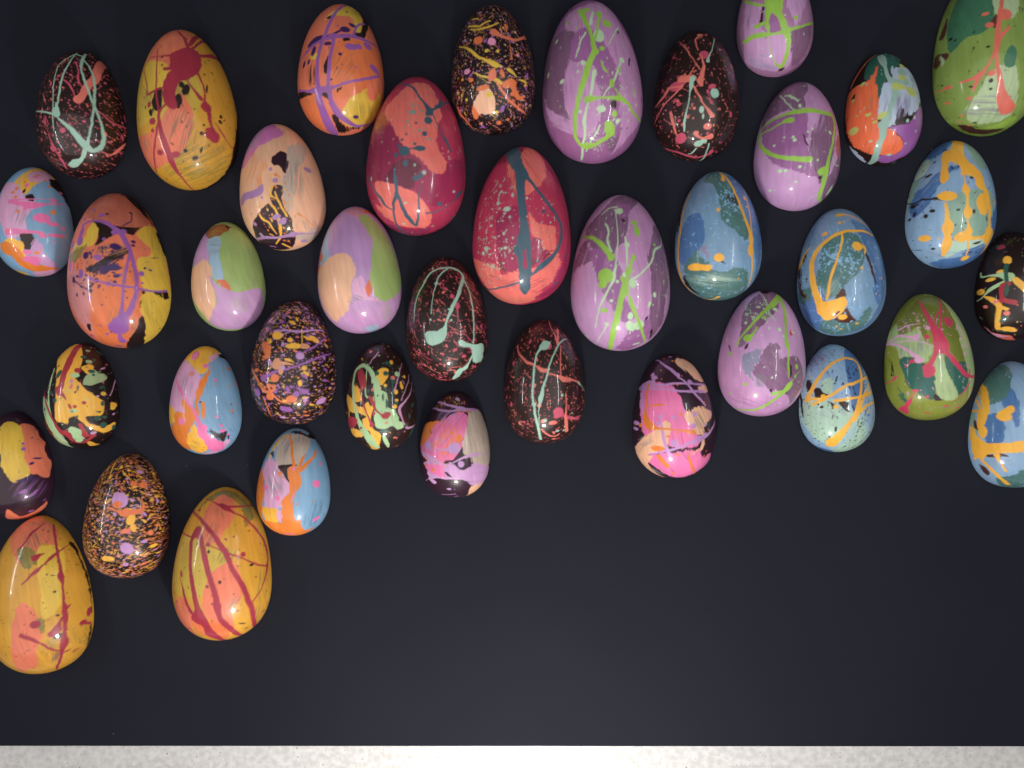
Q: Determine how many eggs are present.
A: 39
